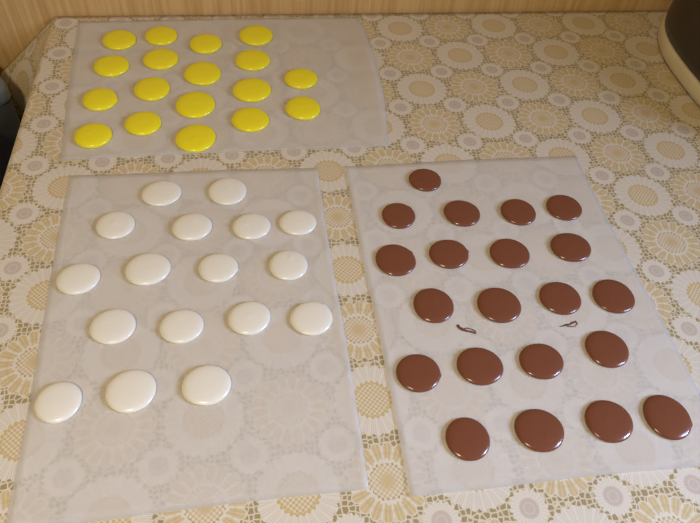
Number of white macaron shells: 17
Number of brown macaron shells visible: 21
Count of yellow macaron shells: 18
